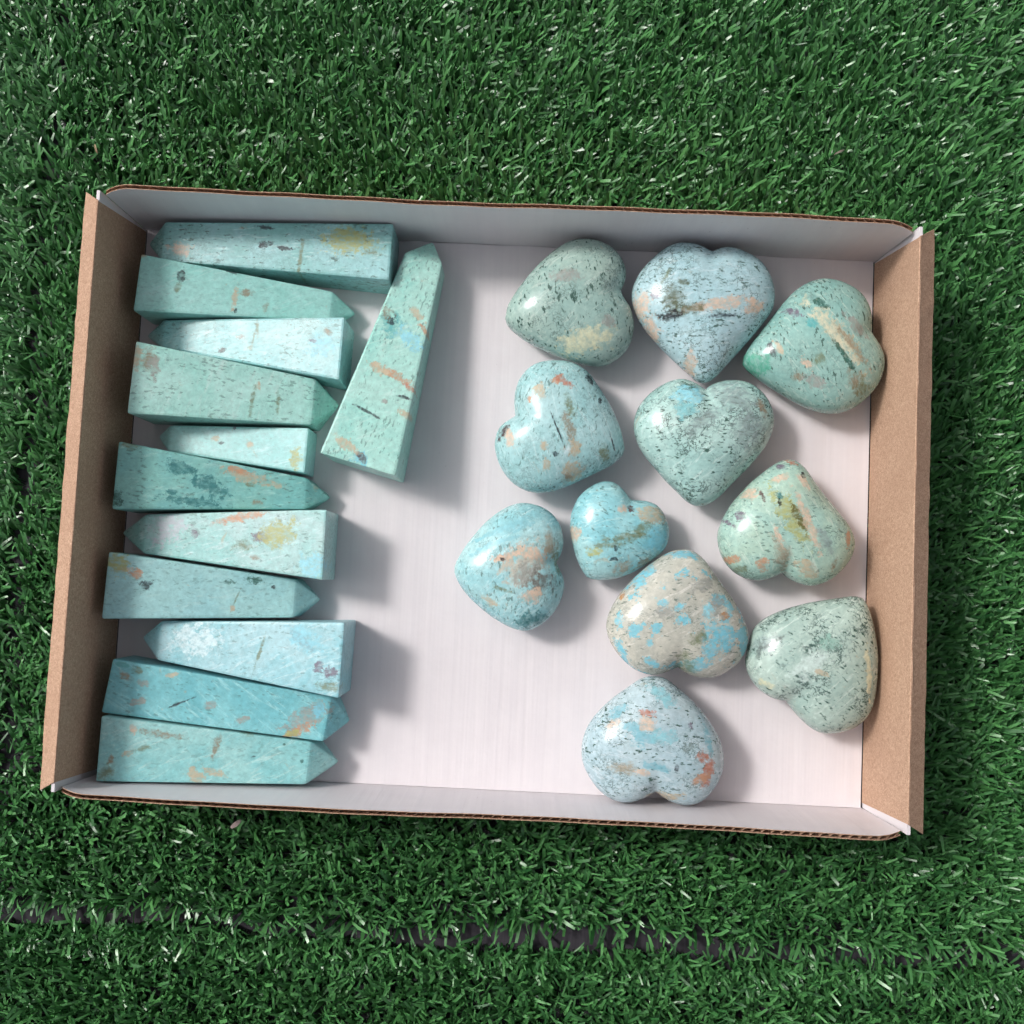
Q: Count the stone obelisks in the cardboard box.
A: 12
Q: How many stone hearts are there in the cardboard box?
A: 11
